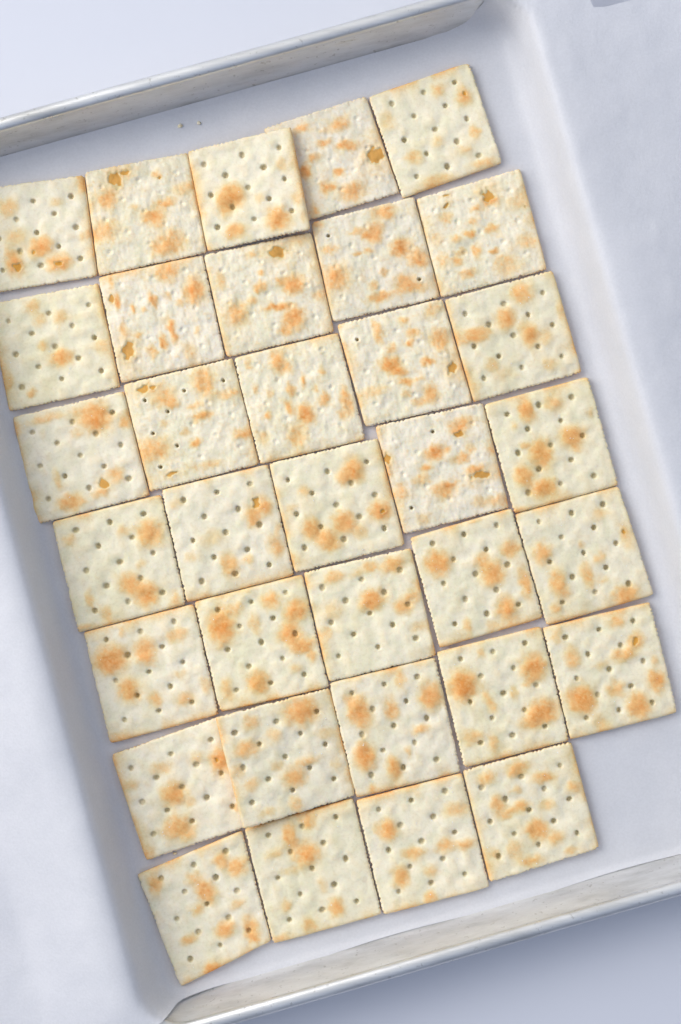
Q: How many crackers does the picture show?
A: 34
